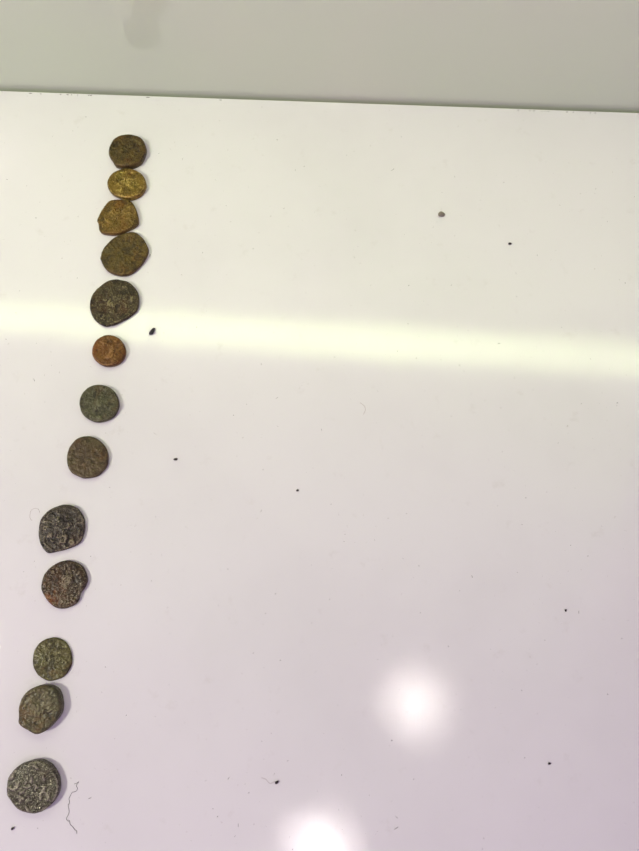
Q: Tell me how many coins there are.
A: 13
